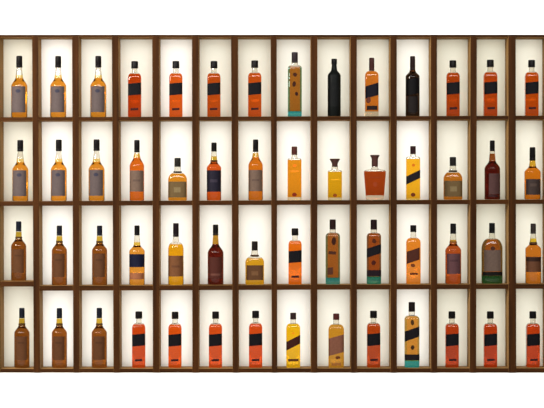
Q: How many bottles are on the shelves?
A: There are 56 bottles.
